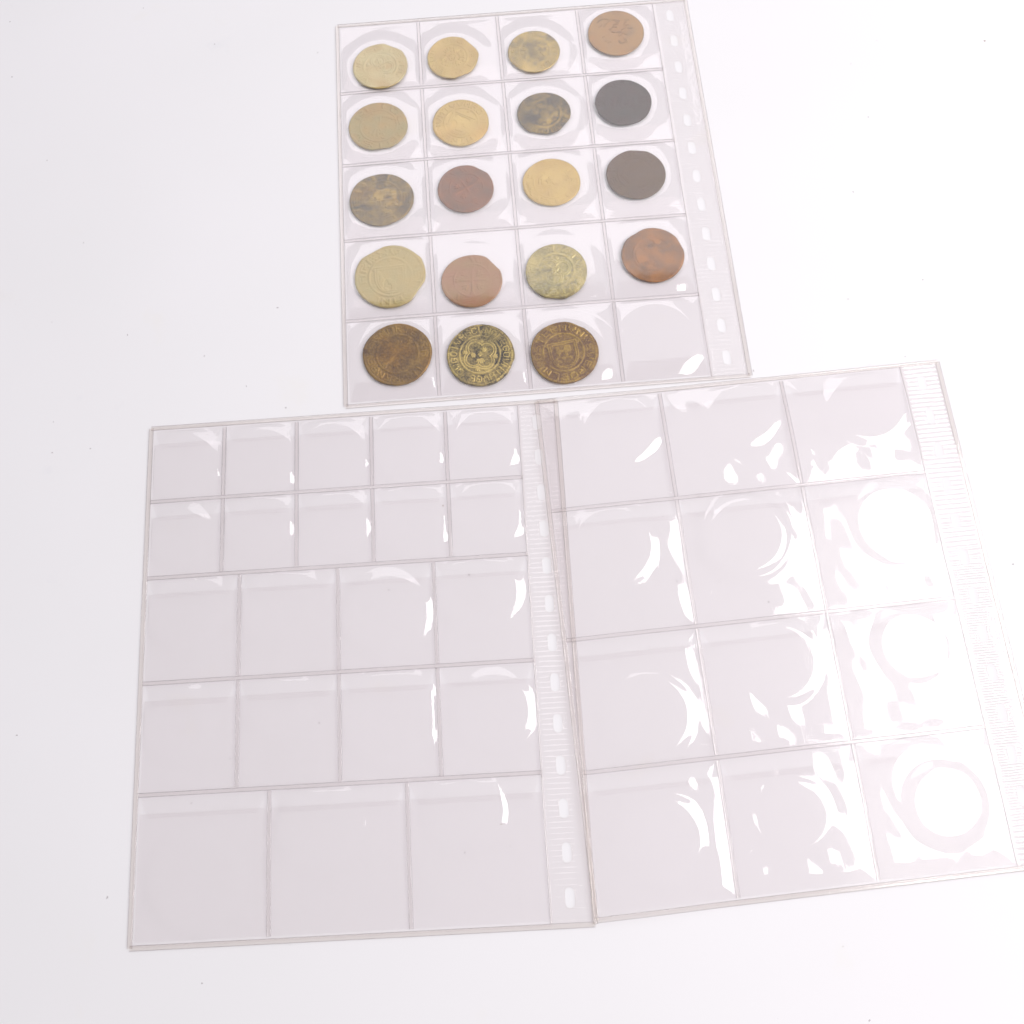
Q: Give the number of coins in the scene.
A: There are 19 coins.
